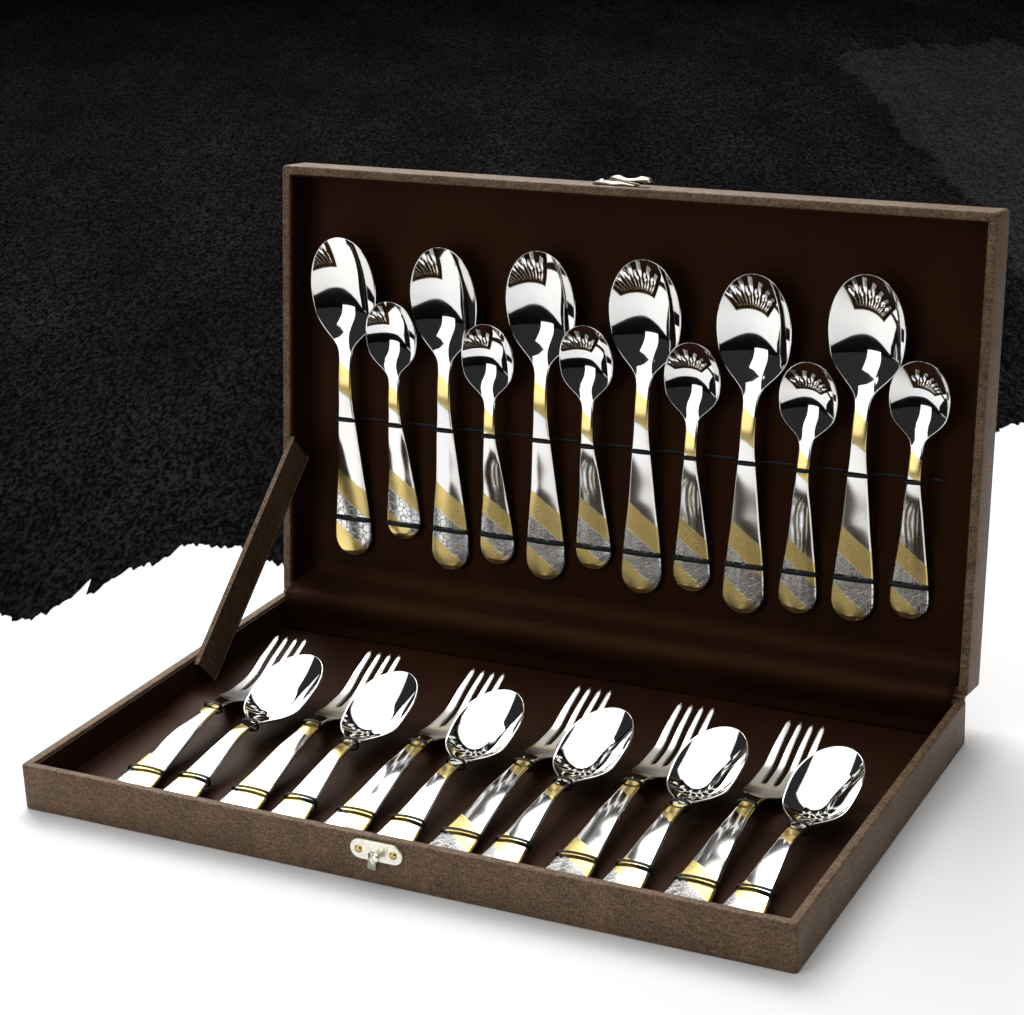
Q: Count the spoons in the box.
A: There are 18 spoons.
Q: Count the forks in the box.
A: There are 6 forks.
